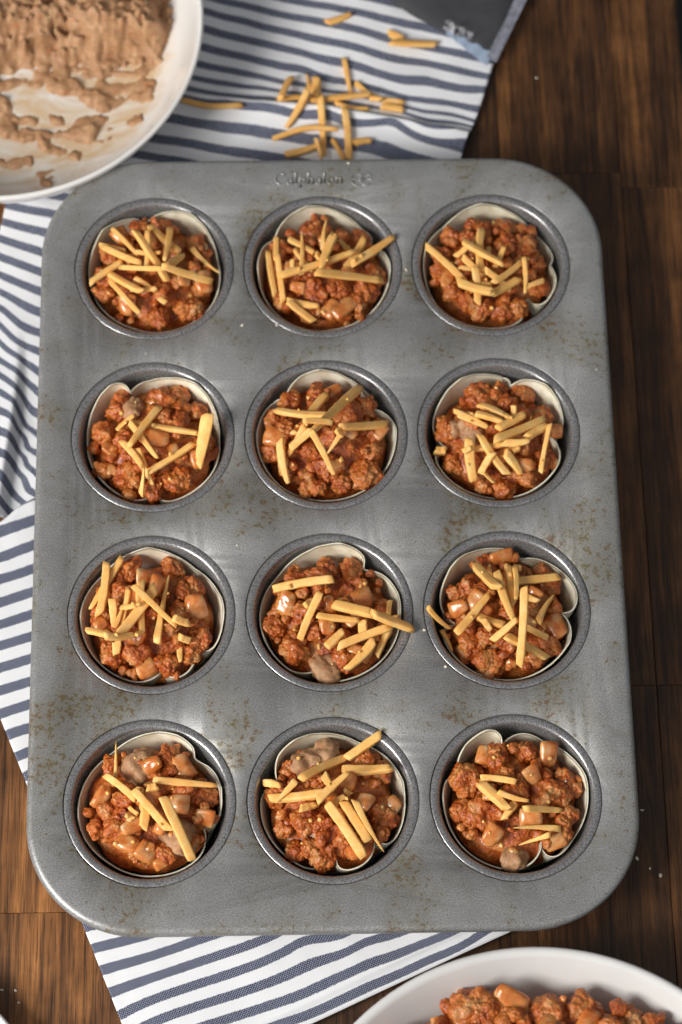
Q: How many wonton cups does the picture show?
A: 12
